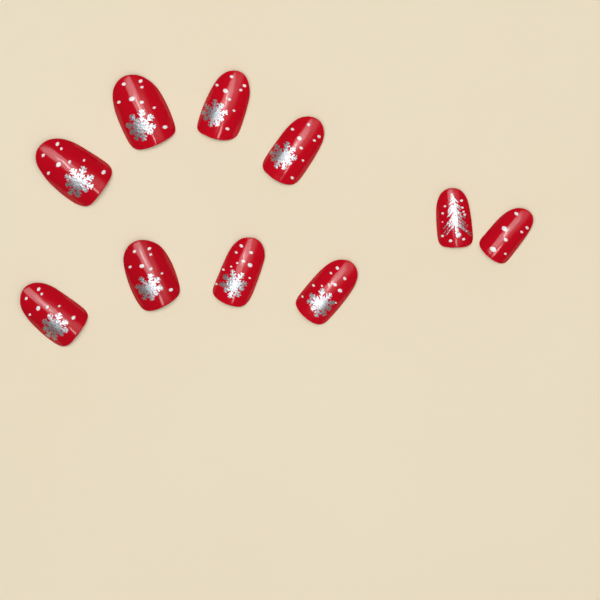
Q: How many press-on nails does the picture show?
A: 10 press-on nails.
